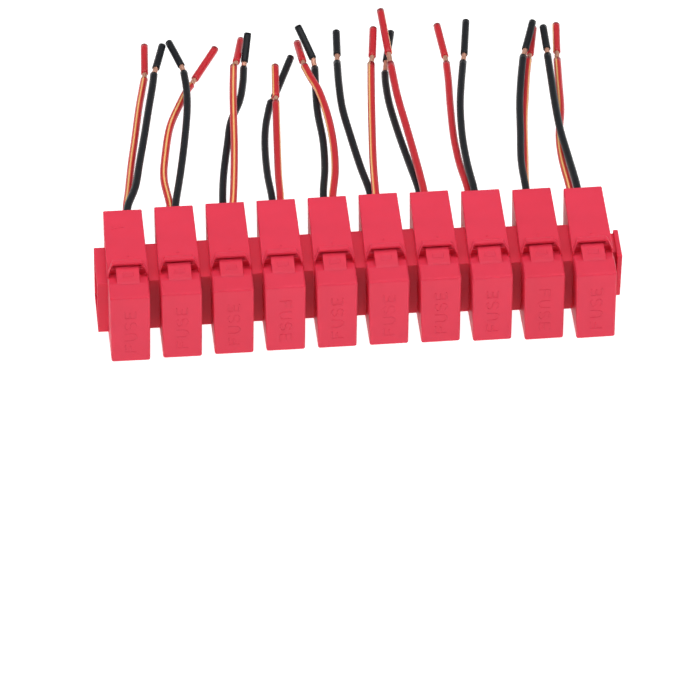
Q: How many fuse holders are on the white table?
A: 10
